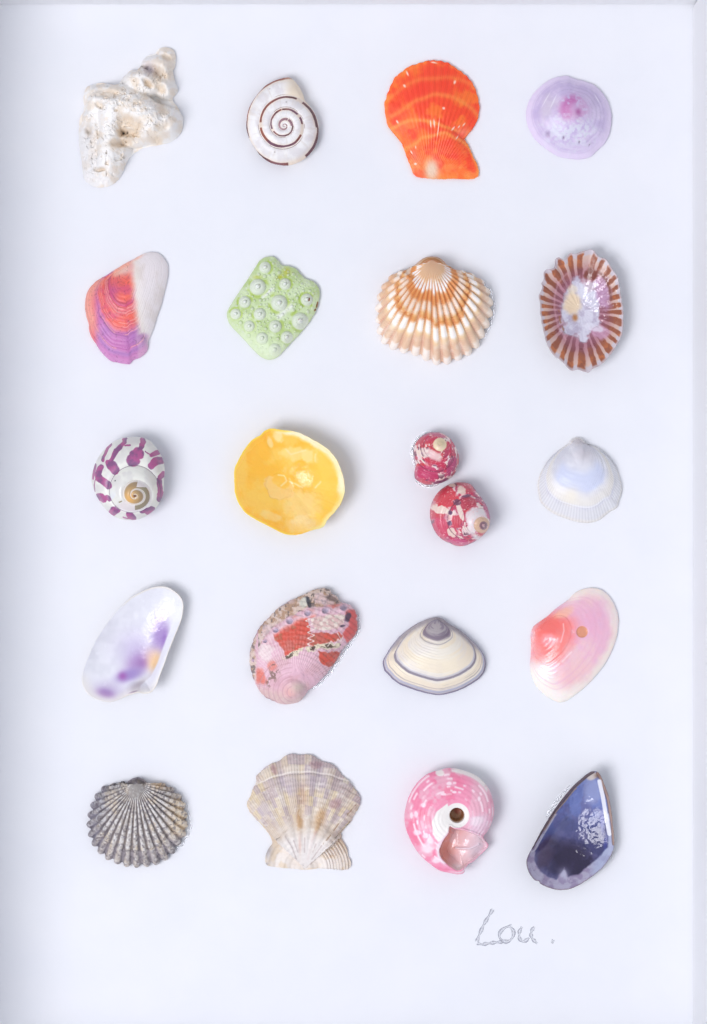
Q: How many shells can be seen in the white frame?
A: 21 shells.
